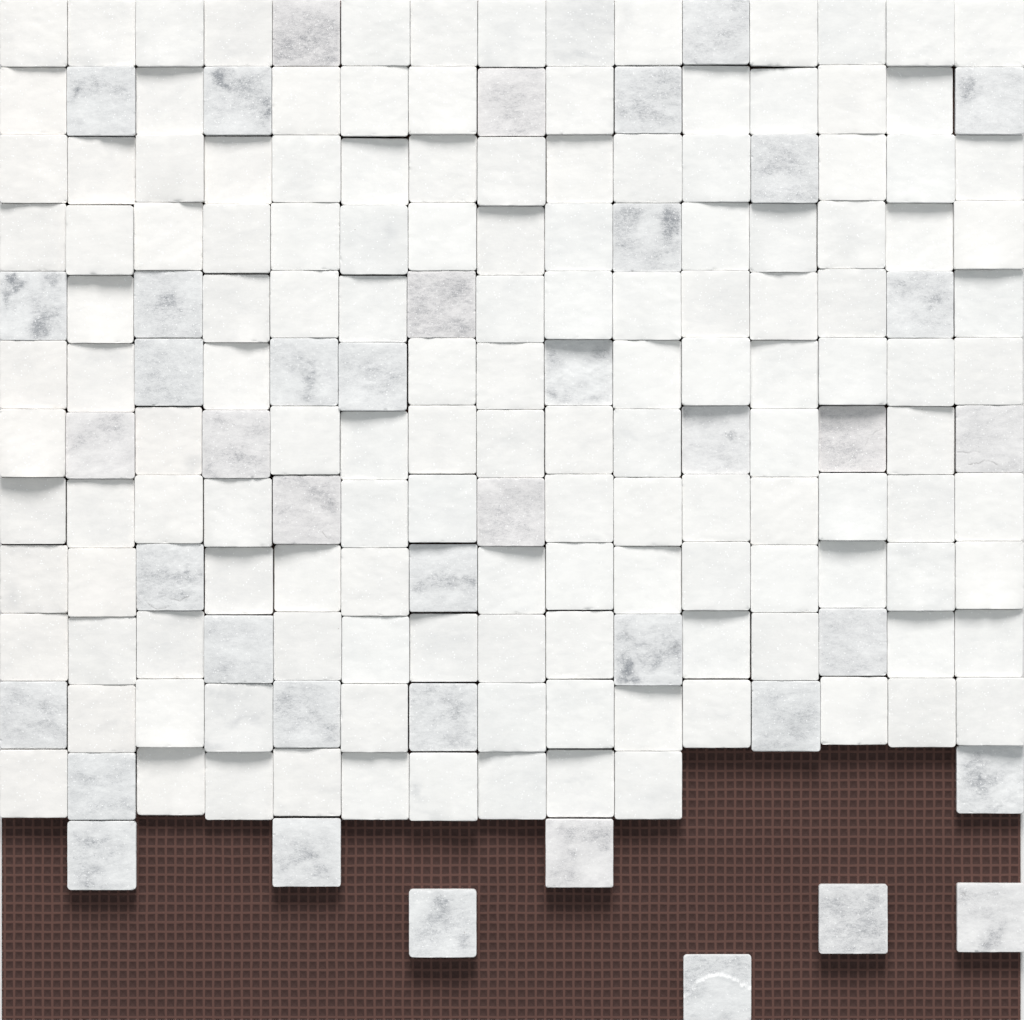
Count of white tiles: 141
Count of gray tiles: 42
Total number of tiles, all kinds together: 183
